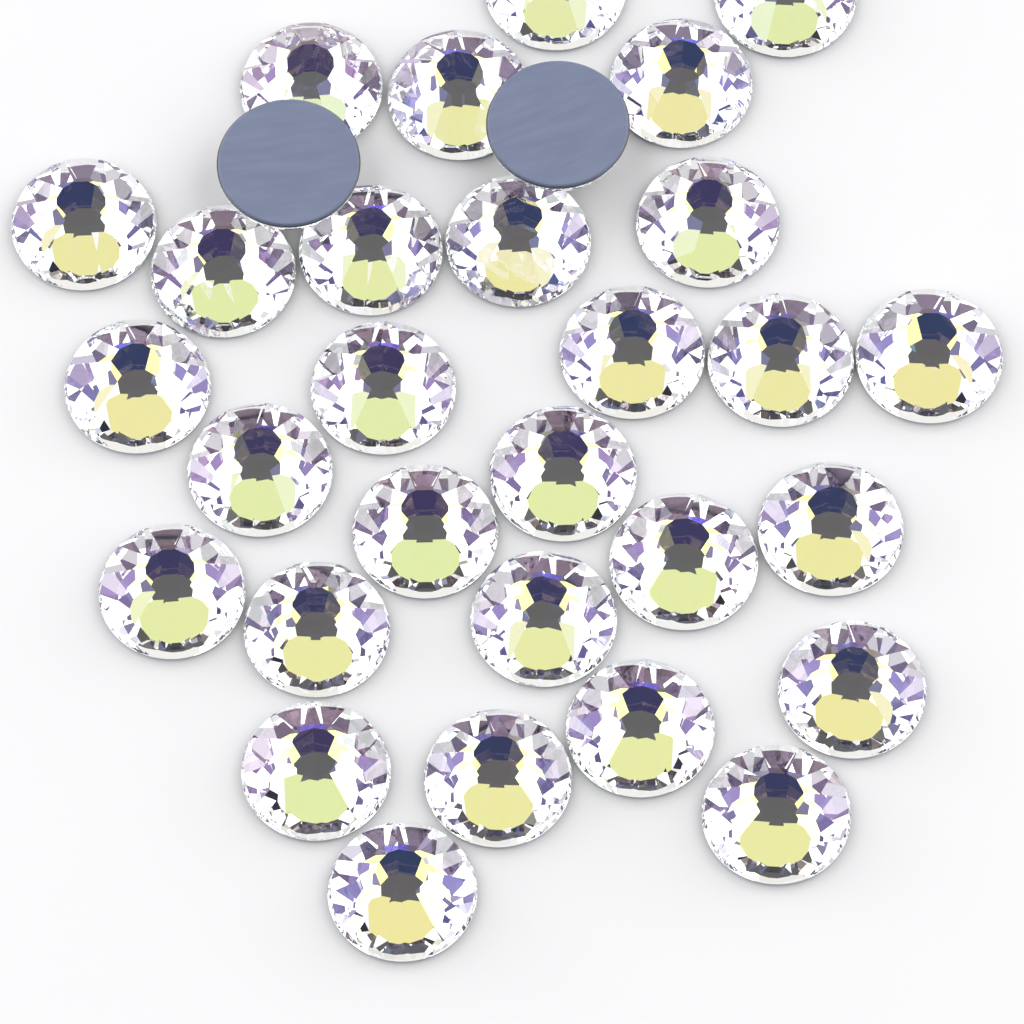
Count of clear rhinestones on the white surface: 29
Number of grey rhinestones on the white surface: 2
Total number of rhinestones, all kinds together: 31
